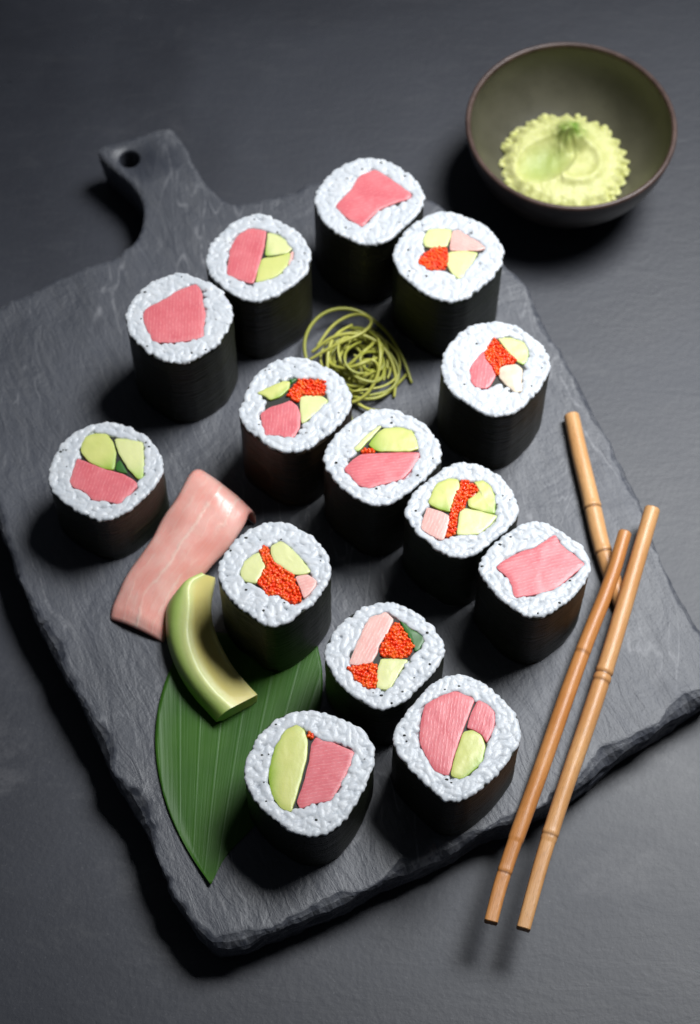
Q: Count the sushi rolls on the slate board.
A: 14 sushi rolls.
